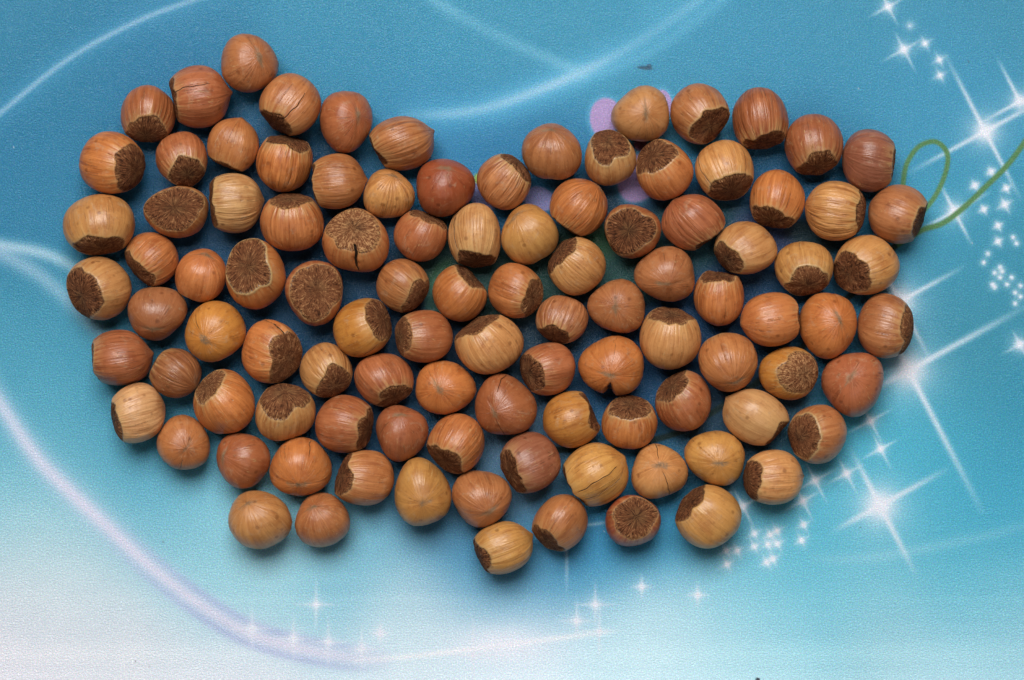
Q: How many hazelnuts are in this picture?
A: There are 102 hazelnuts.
